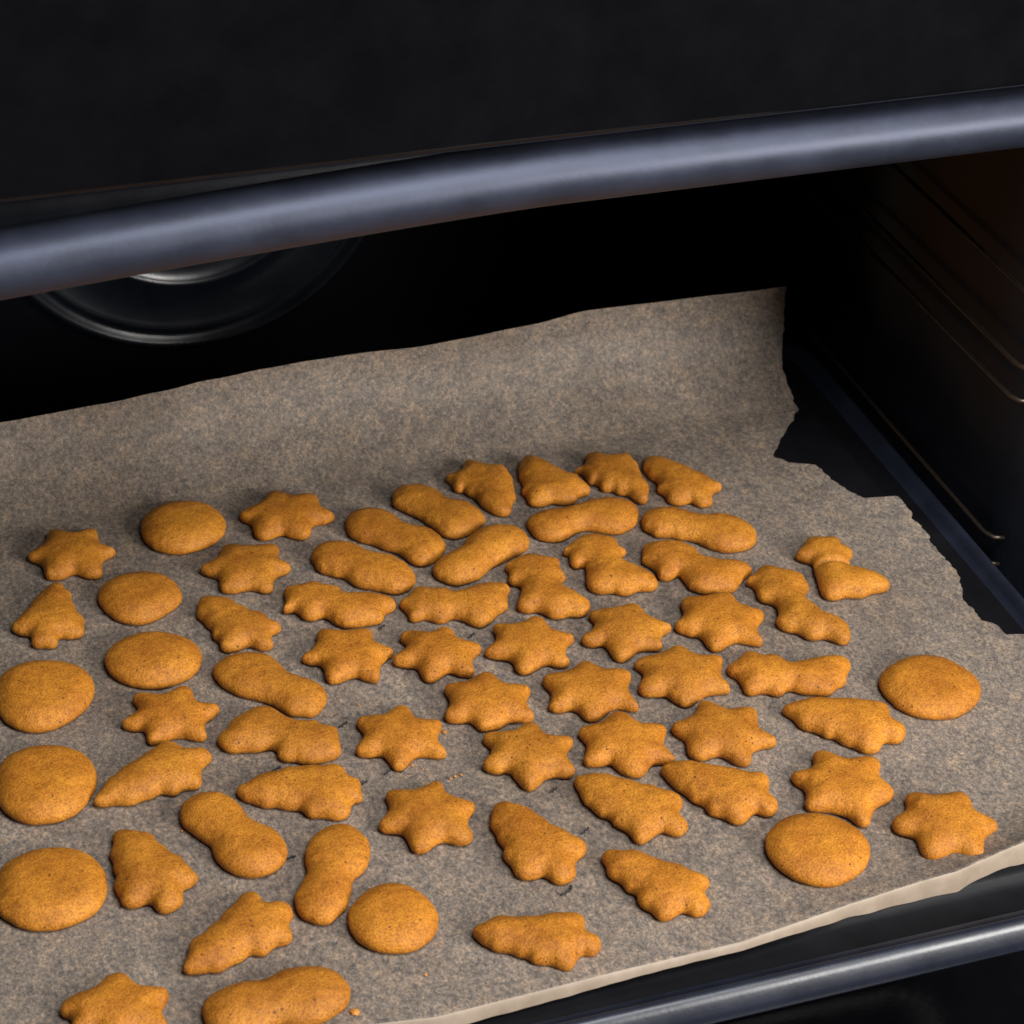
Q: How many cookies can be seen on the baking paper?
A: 64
